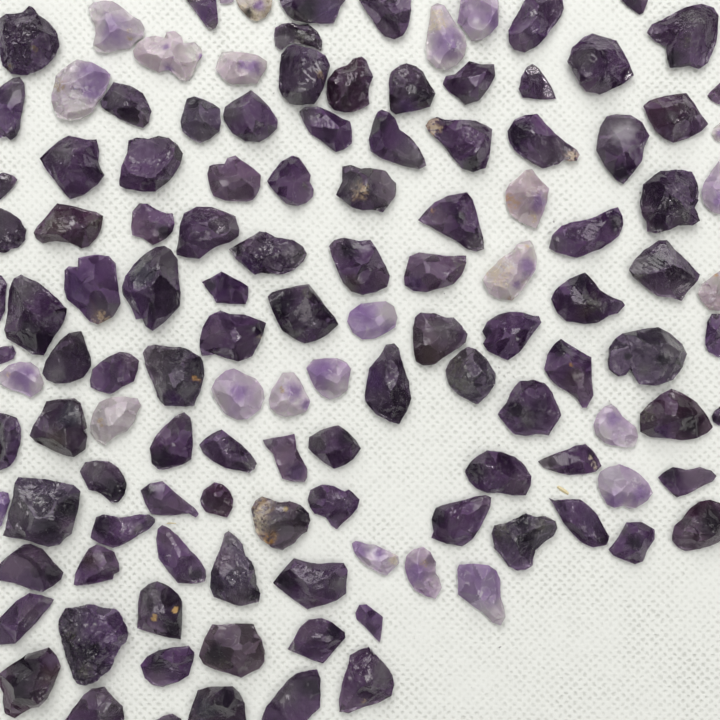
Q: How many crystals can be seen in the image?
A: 128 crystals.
